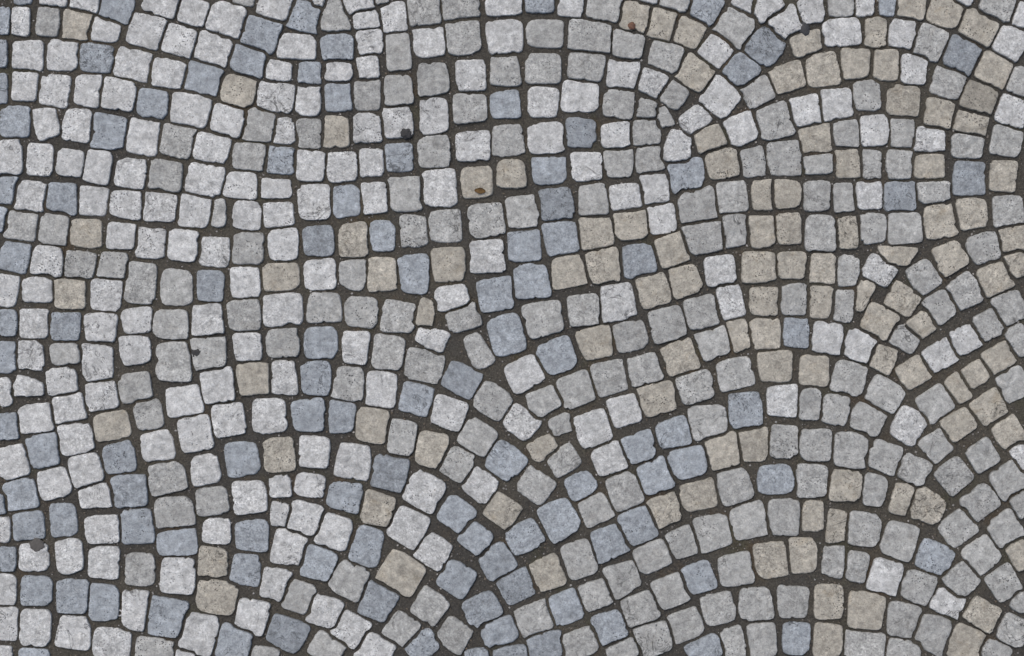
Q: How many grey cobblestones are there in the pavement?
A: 199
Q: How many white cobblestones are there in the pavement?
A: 197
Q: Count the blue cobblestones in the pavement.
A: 112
